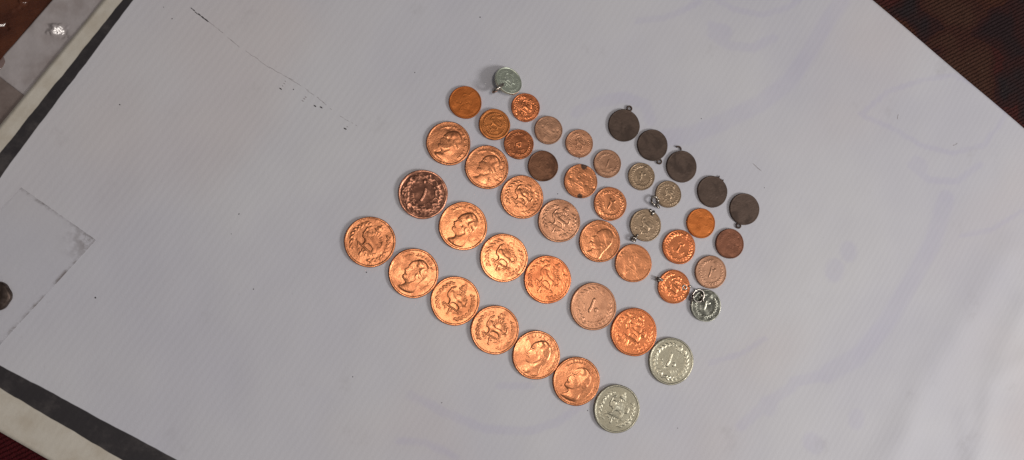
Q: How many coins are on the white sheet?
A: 45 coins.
